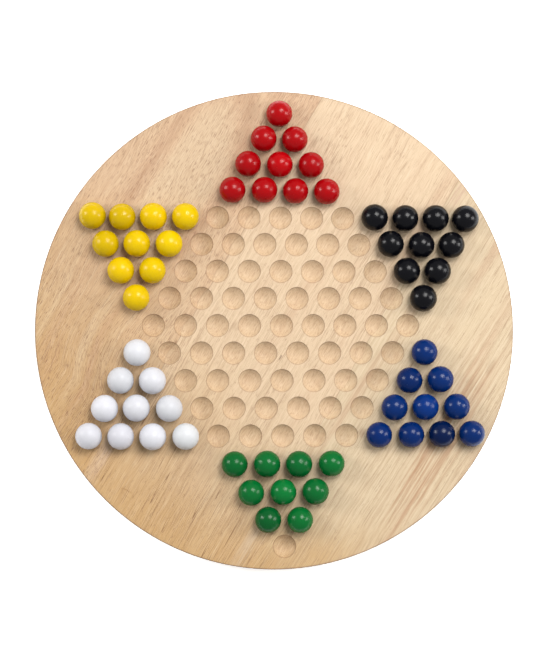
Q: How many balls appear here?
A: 59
